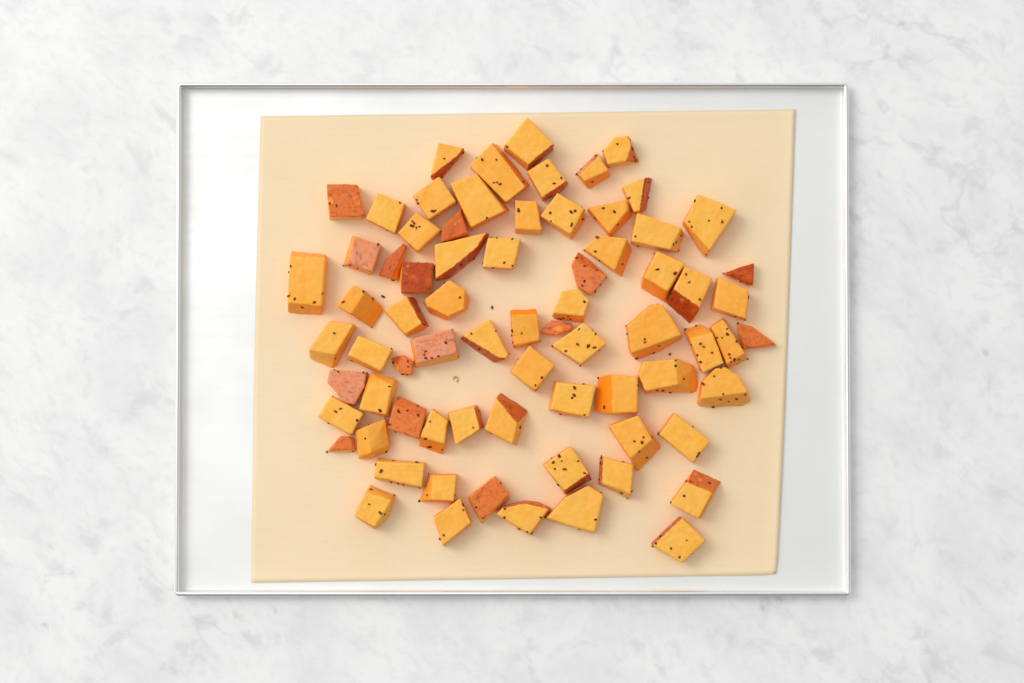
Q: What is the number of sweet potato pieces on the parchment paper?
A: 73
